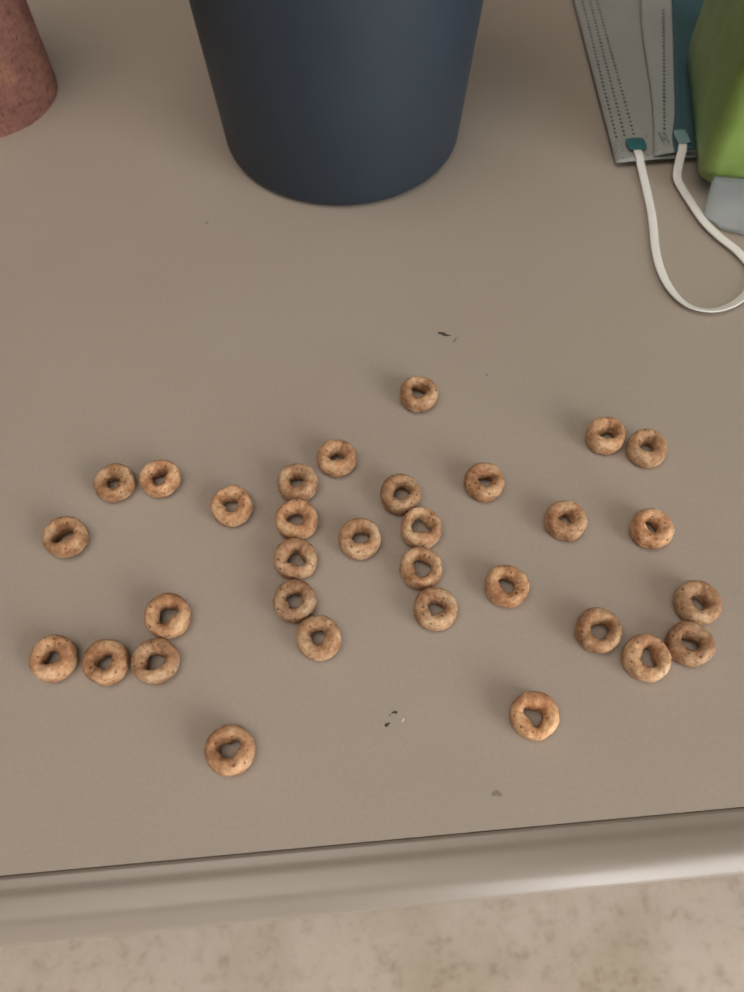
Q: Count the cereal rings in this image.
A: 32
